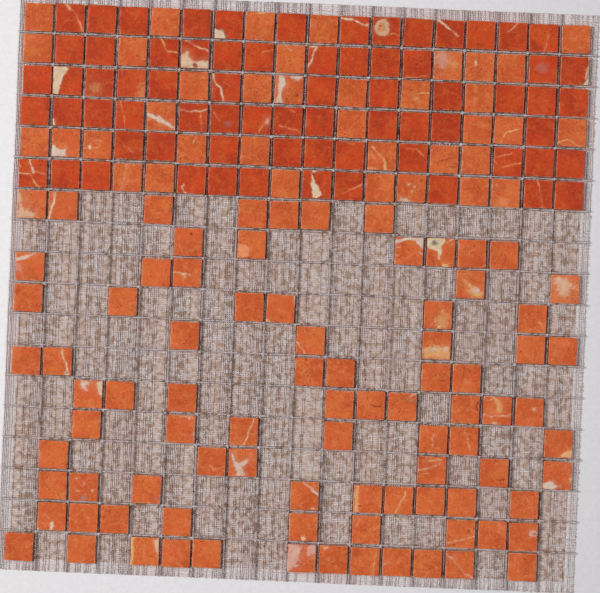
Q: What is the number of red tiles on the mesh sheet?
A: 71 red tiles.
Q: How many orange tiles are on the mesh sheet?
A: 124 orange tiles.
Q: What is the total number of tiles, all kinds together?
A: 195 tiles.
